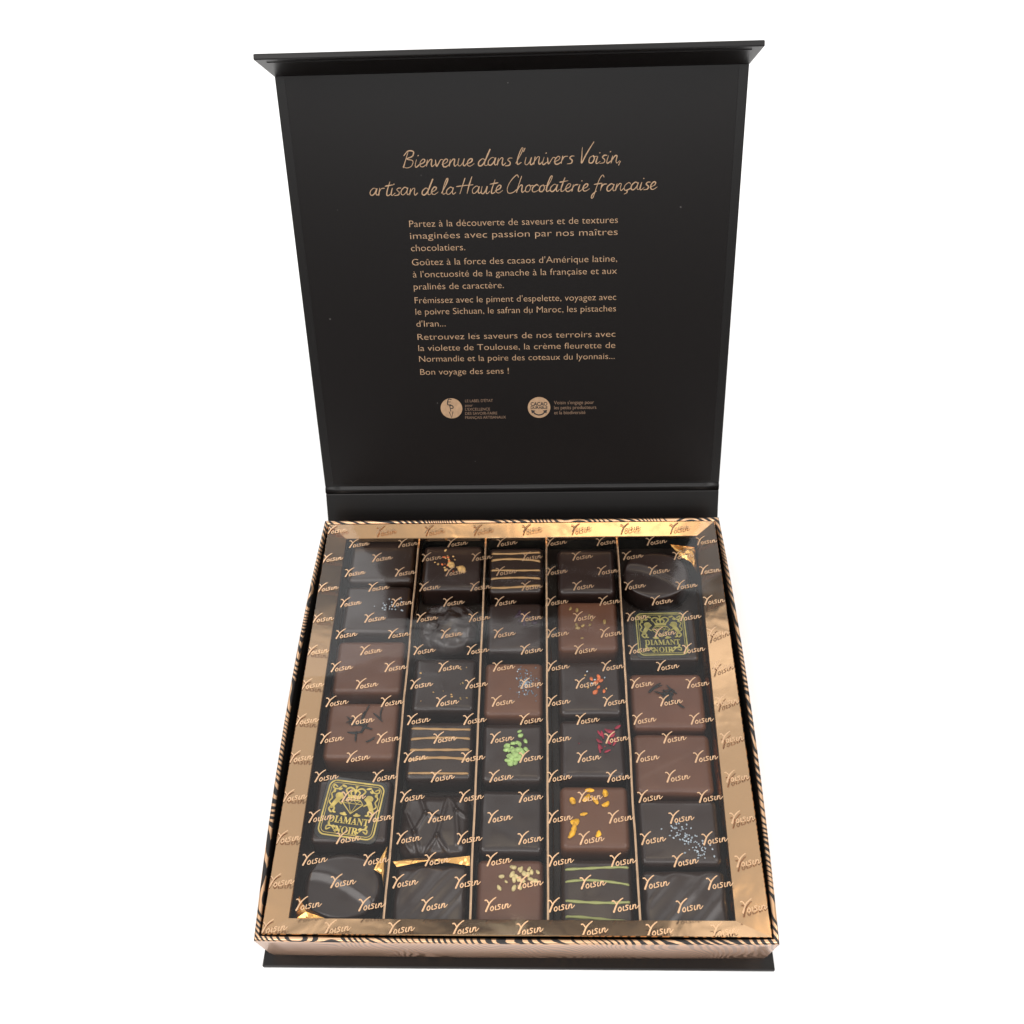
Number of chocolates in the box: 30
